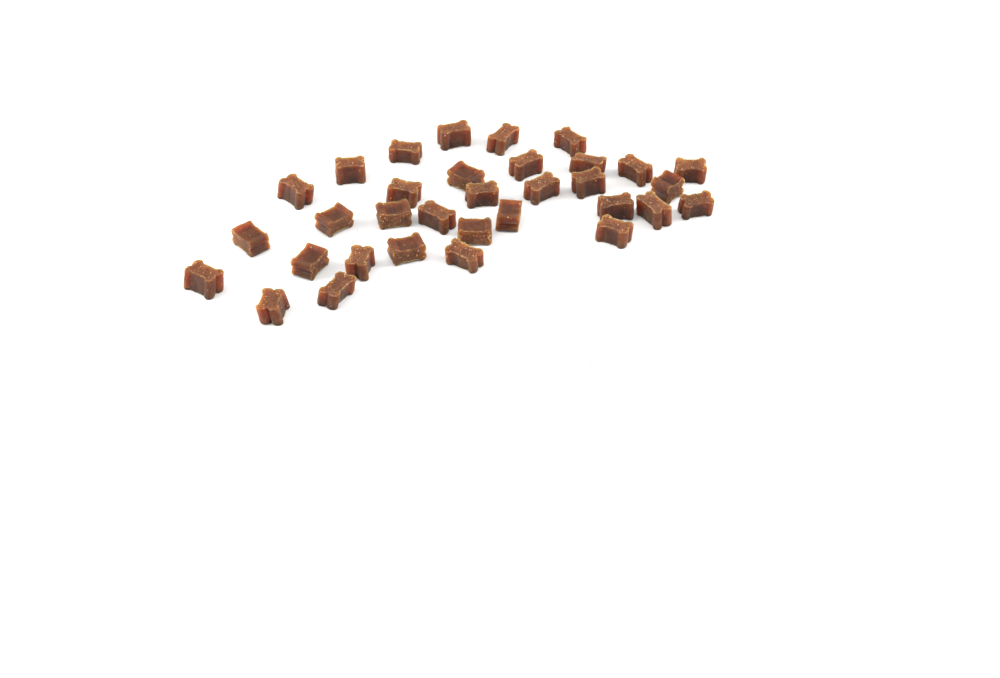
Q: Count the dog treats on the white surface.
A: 33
